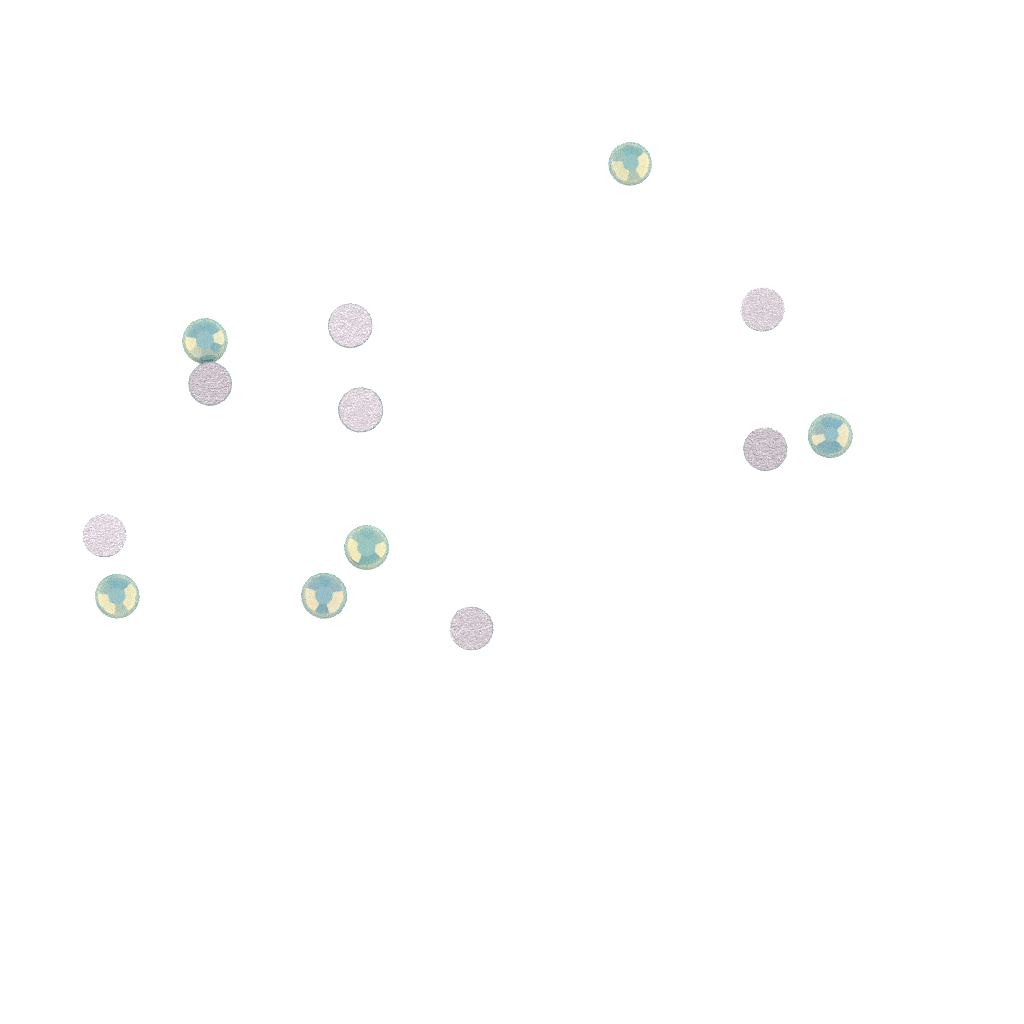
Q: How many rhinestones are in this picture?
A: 13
